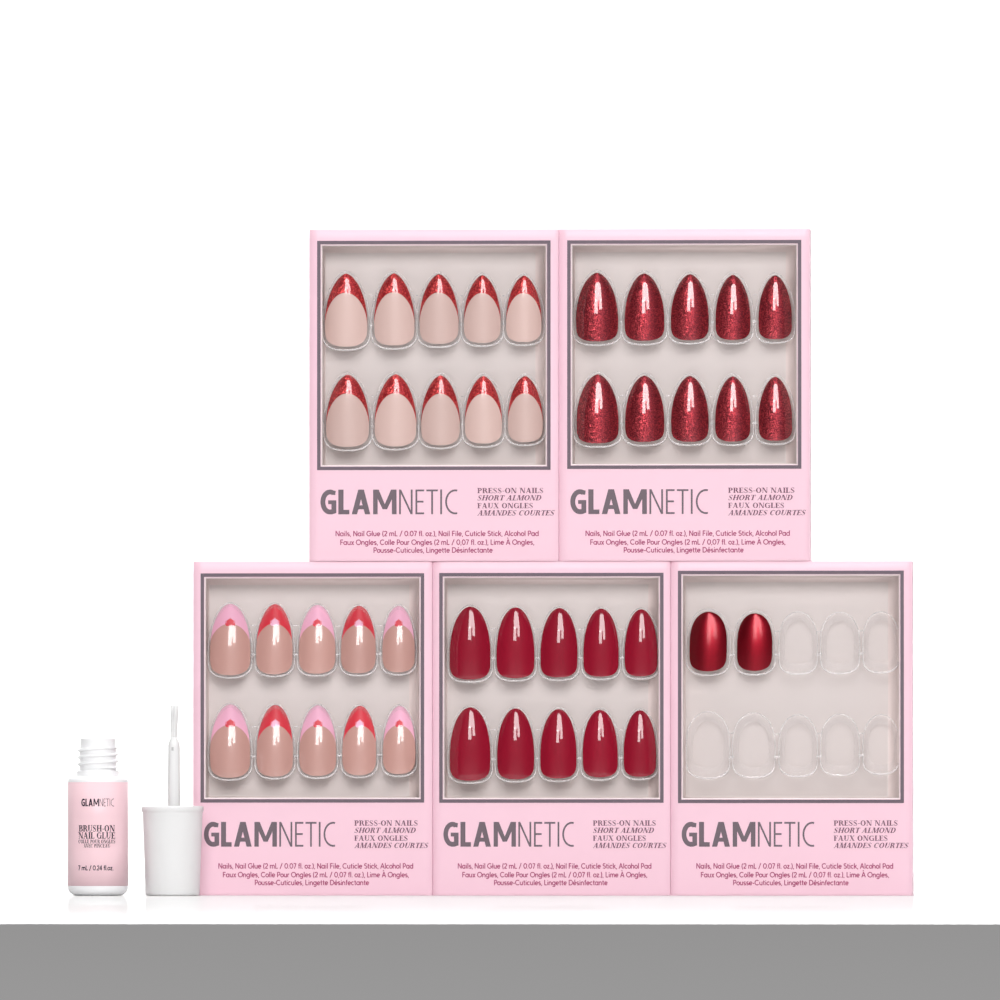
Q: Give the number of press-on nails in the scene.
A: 42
